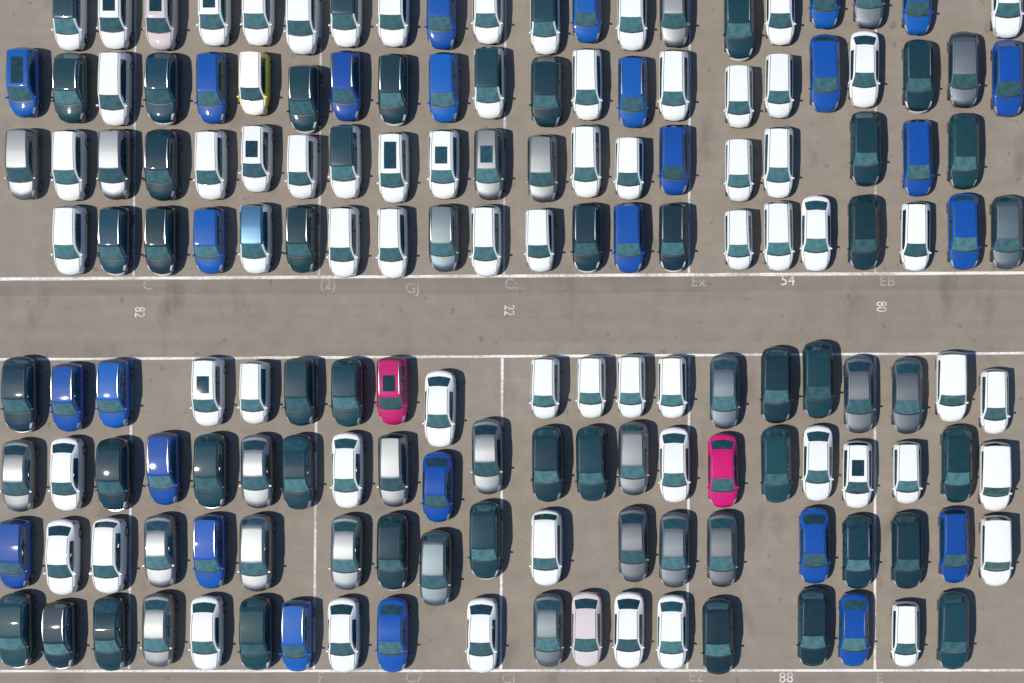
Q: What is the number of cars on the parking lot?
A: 163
